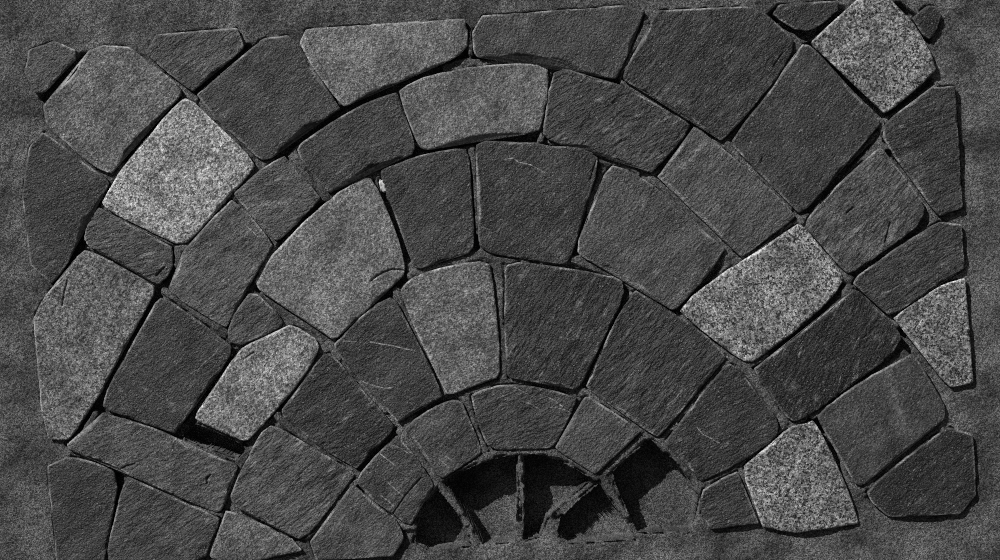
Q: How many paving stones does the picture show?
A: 54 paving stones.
